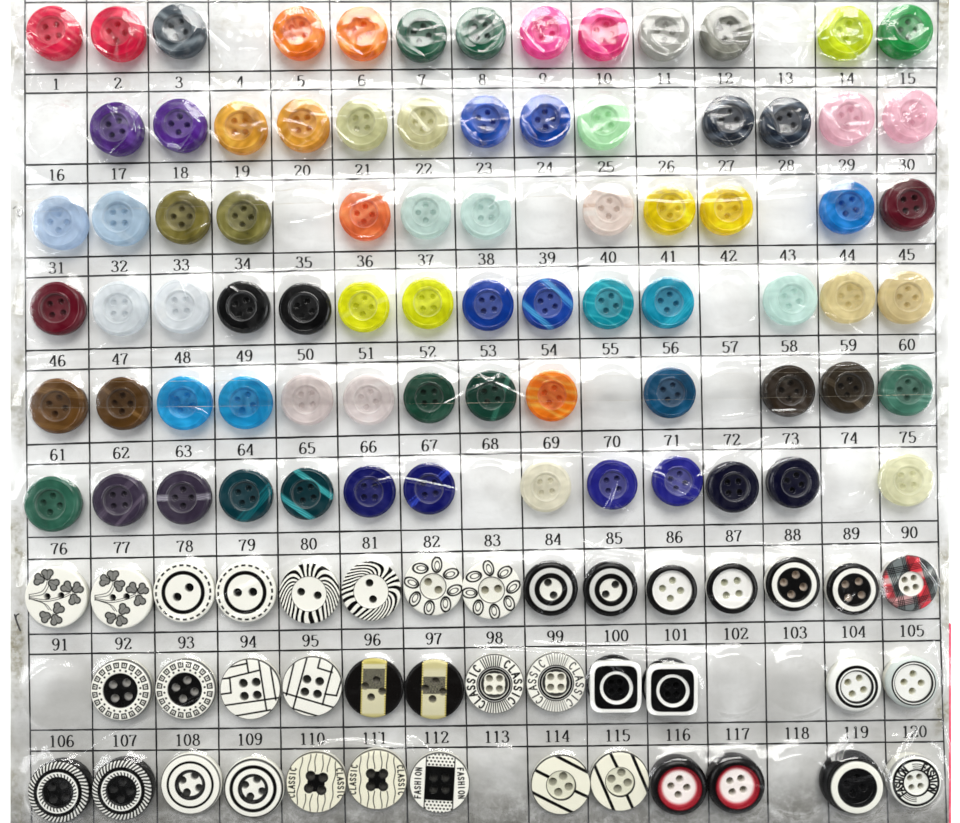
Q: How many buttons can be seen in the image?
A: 118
